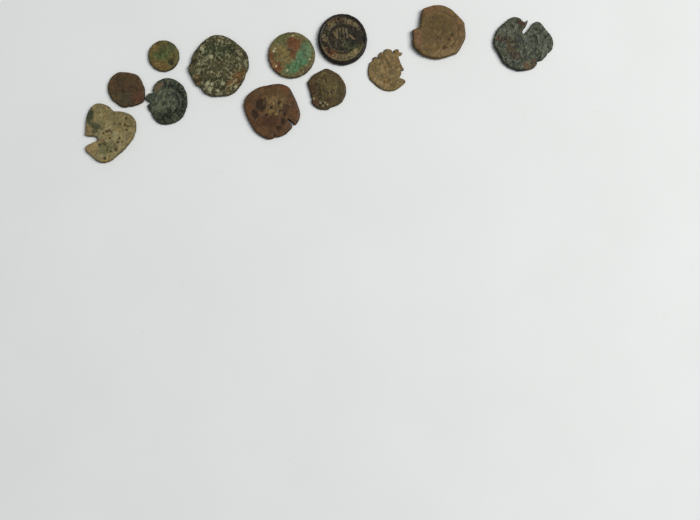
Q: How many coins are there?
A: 12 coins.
